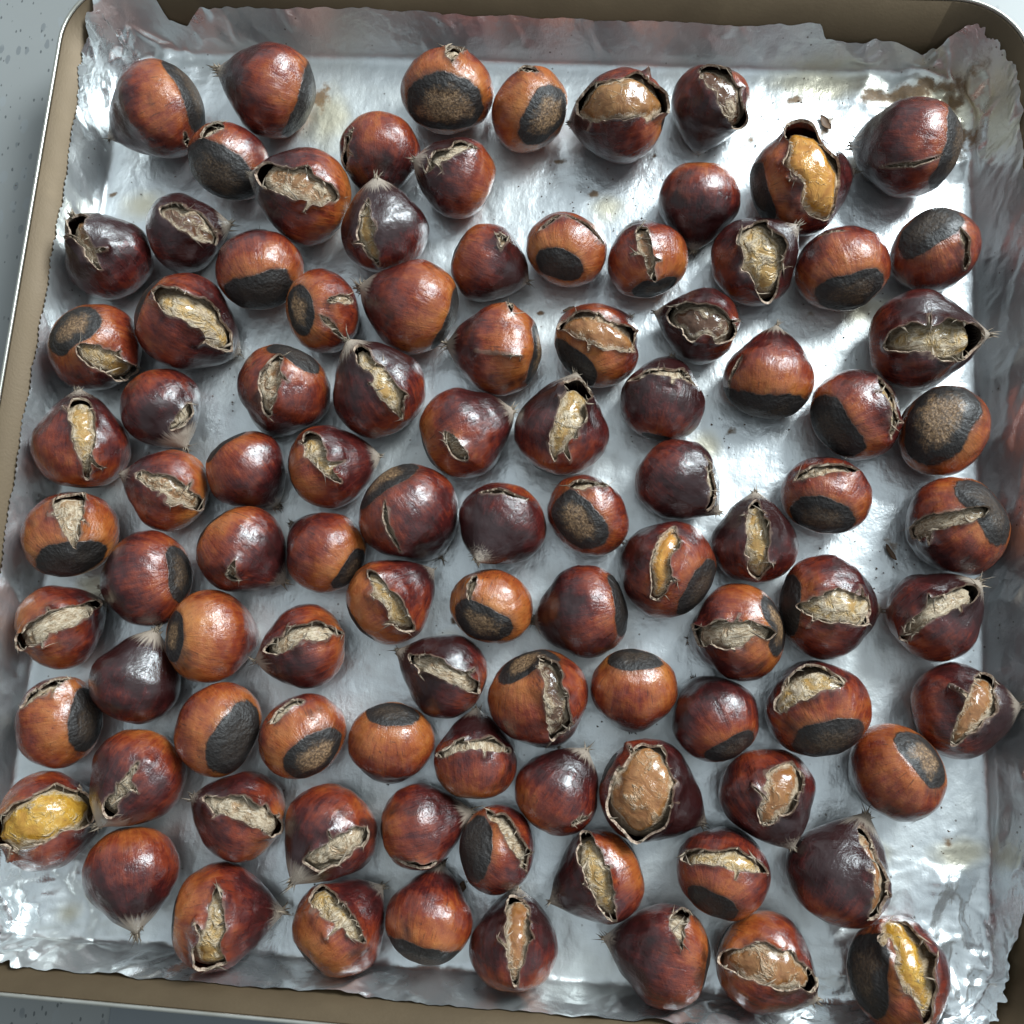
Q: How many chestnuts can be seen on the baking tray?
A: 98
